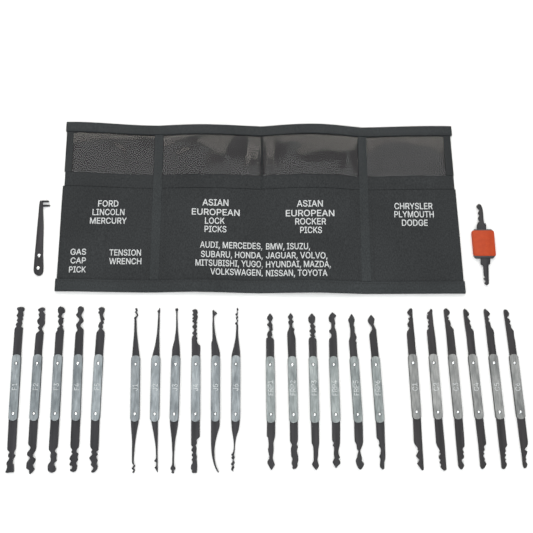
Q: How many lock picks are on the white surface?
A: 23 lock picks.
